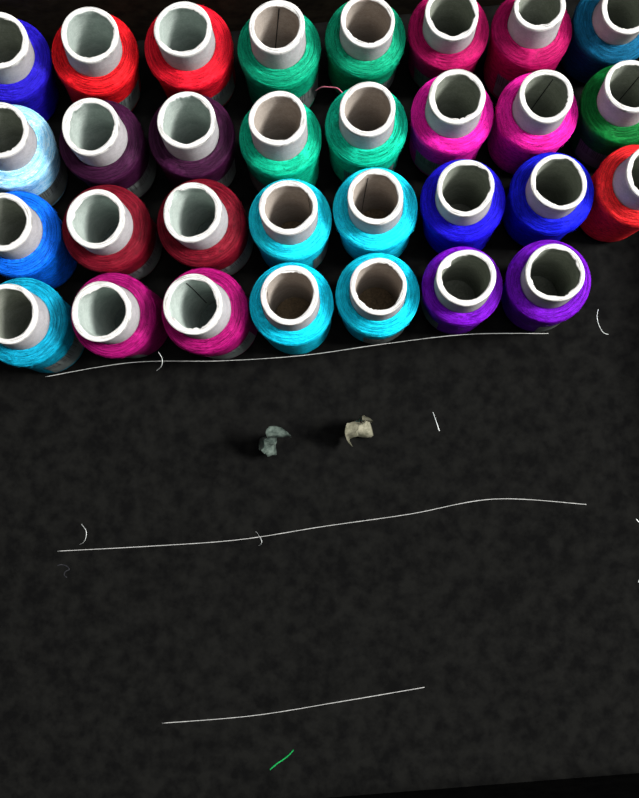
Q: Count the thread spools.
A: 31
